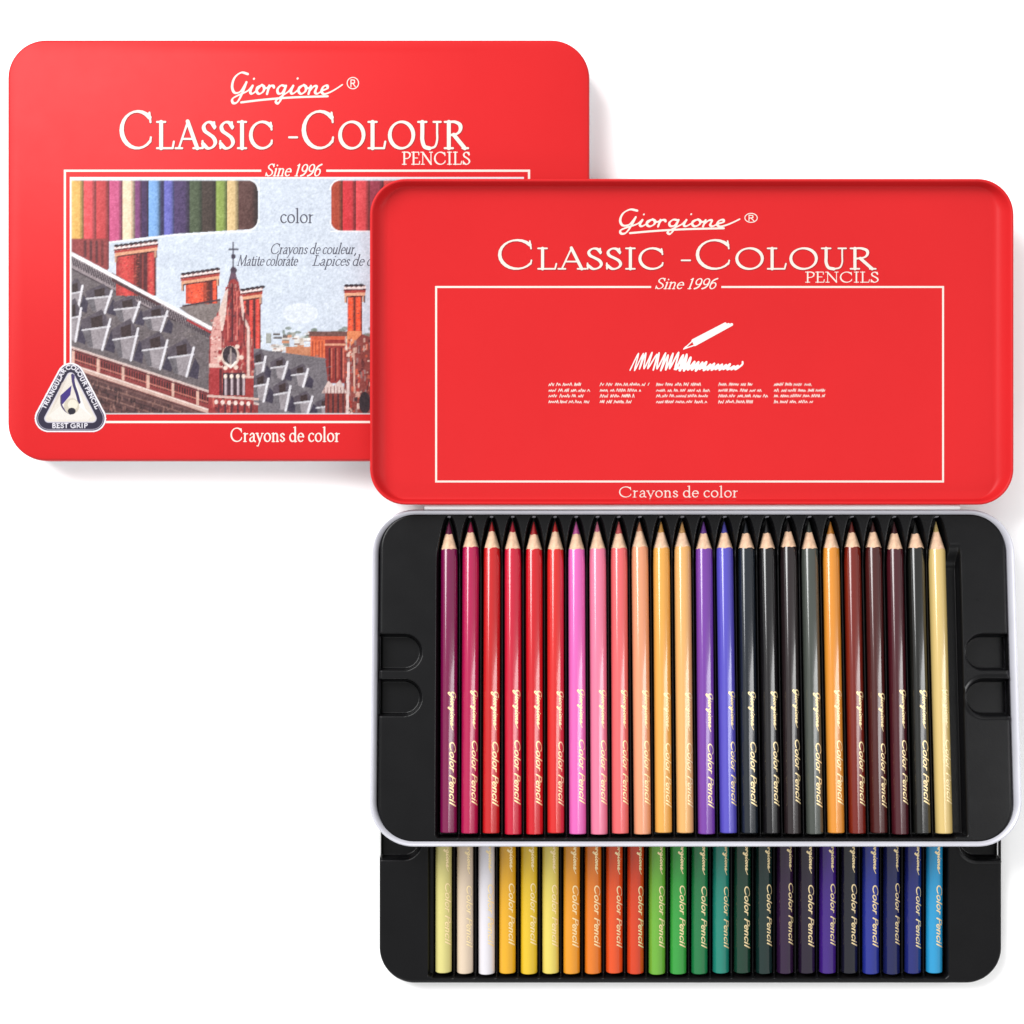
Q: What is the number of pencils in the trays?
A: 48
